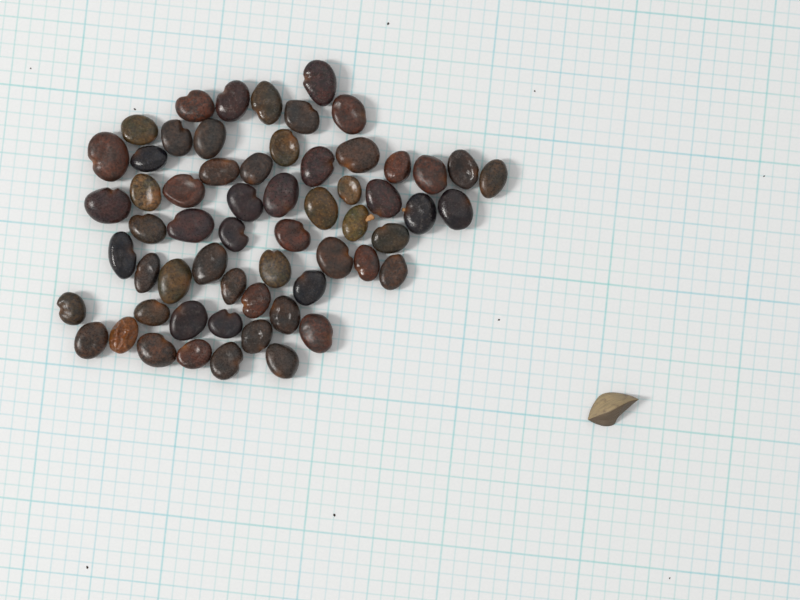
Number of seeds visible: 60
